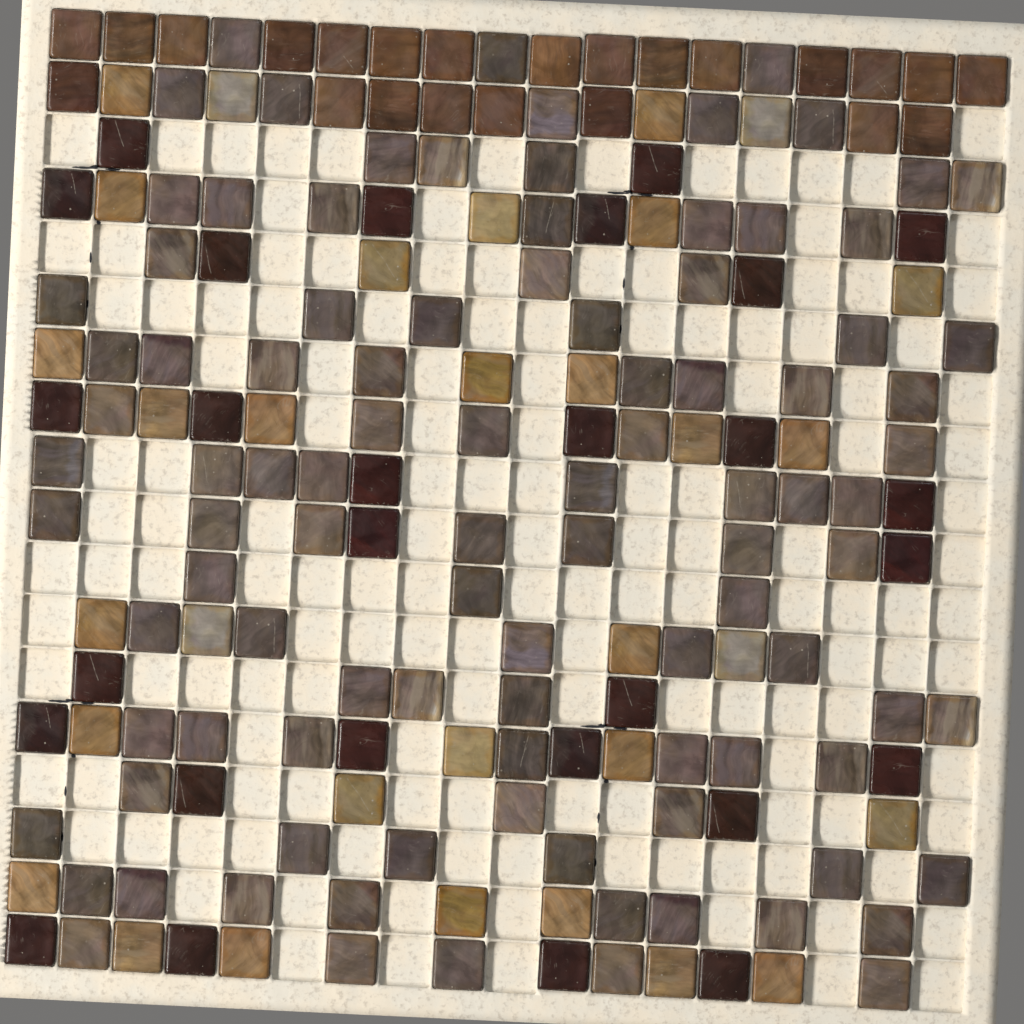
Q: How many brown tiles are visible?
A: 23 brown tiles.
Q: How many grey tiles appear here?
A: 103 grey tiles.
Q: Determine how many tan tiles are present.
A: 28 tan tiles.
